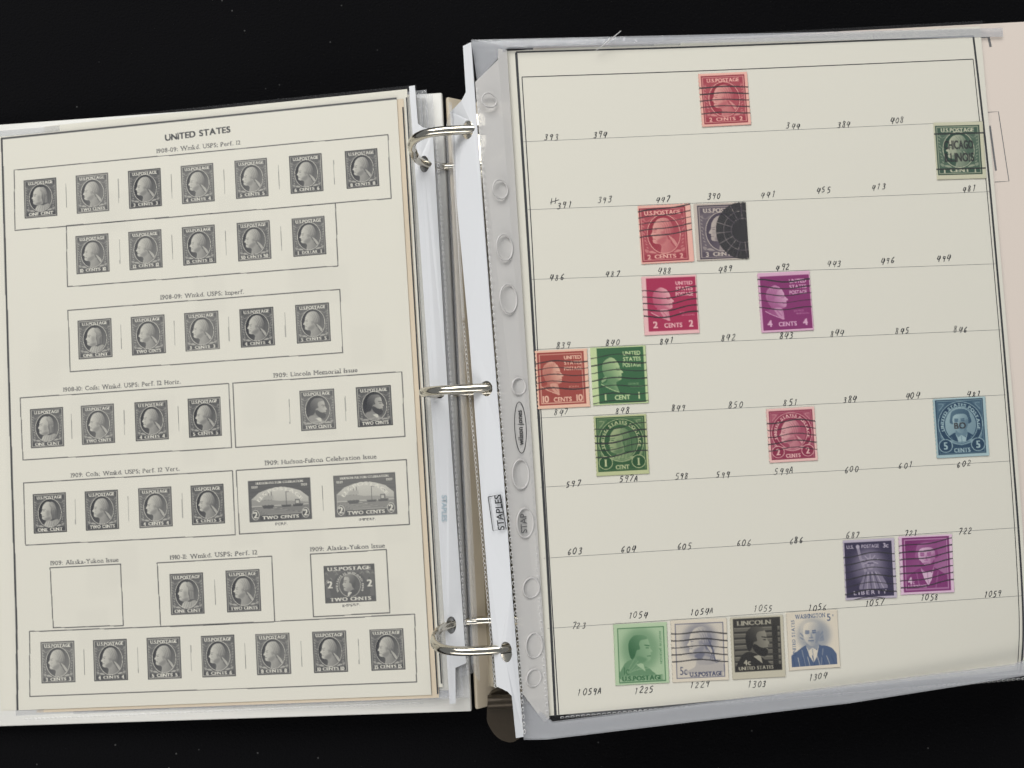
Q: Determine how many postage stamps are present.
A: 17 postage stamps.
